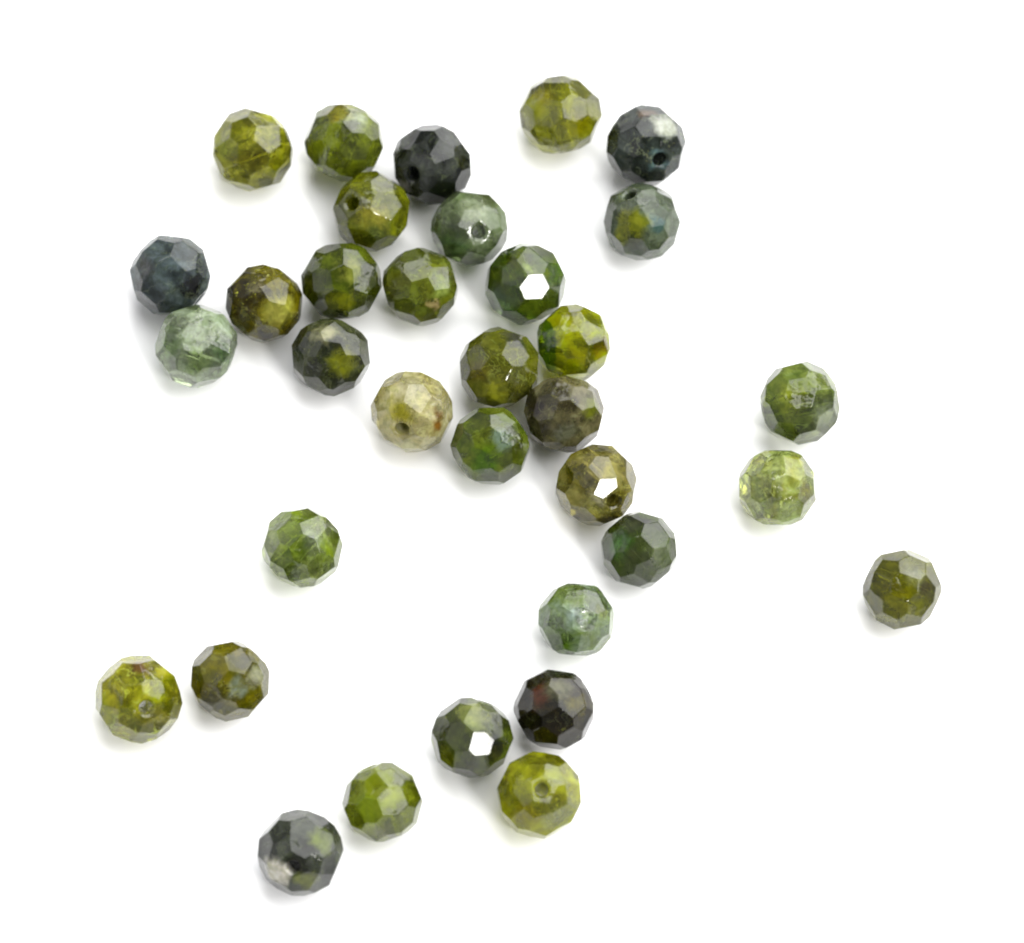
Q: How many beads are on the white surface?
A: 34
